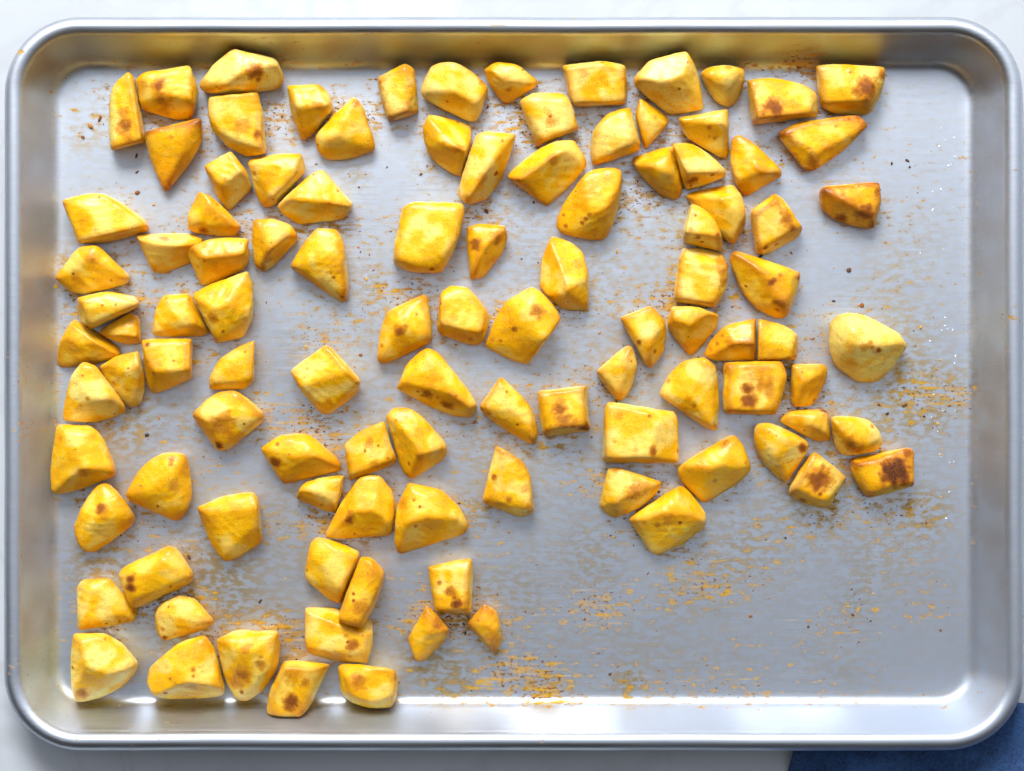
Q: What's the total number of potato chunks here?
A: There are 106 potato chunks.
